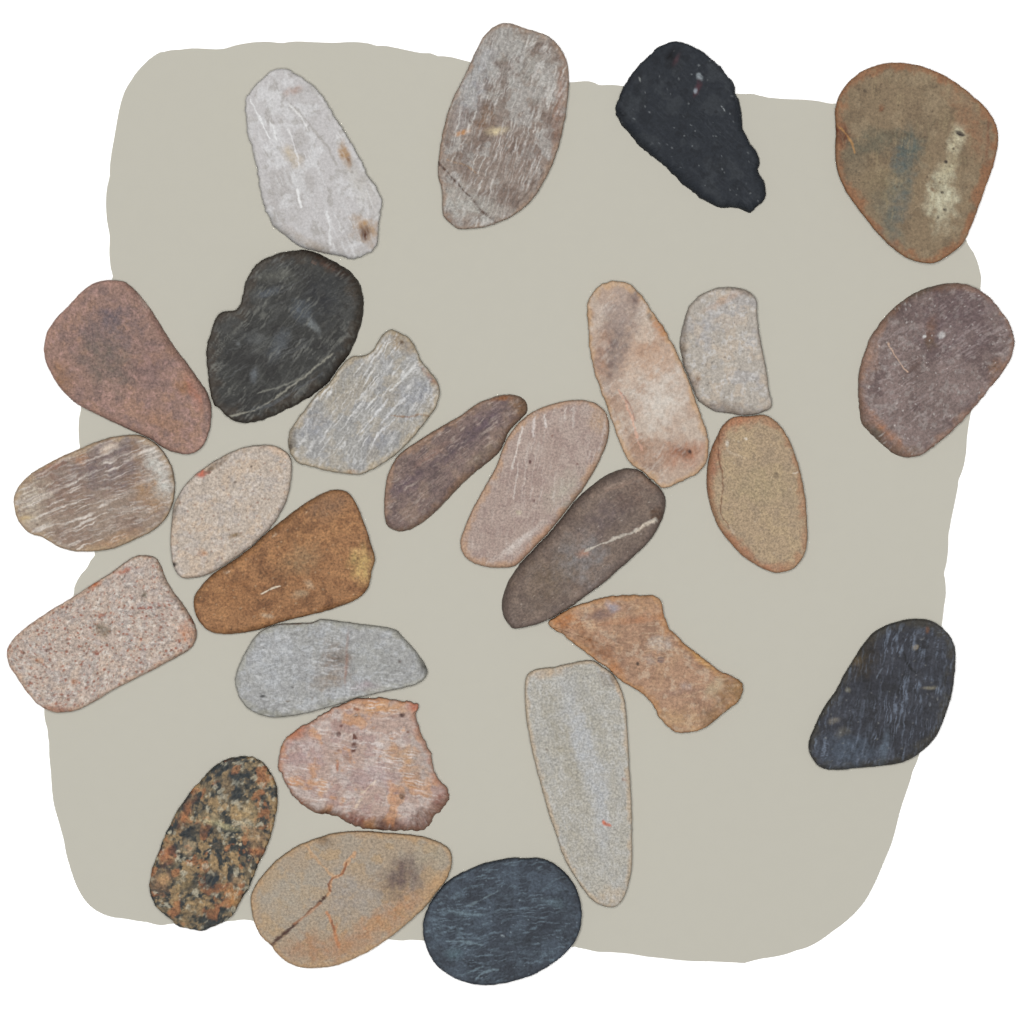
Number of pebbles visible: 26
